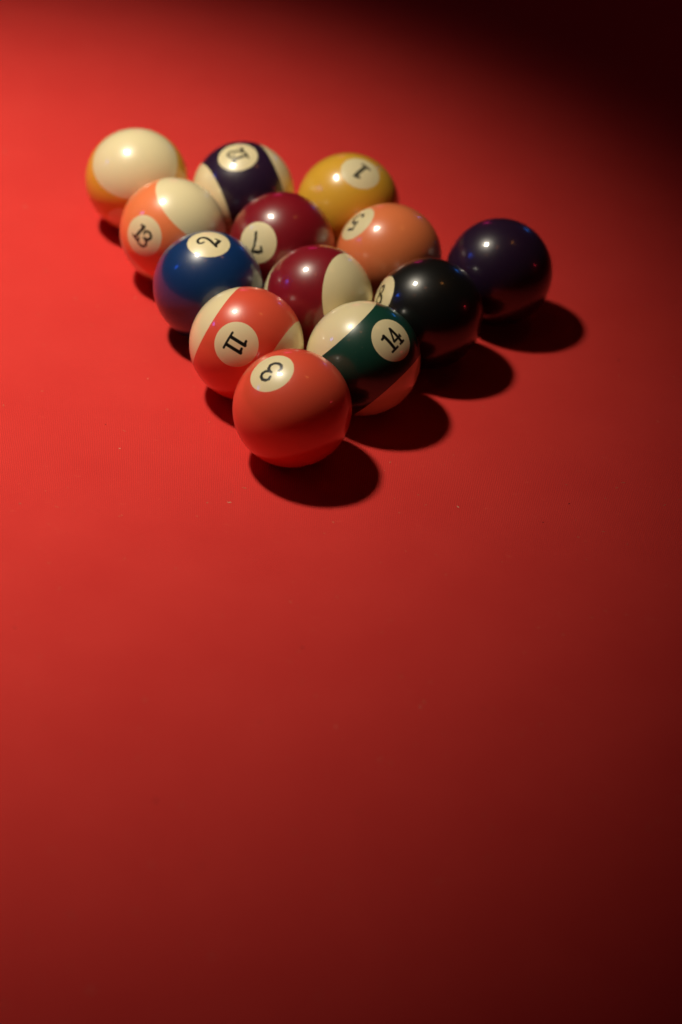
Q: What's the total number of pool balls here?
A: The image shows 13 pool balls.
